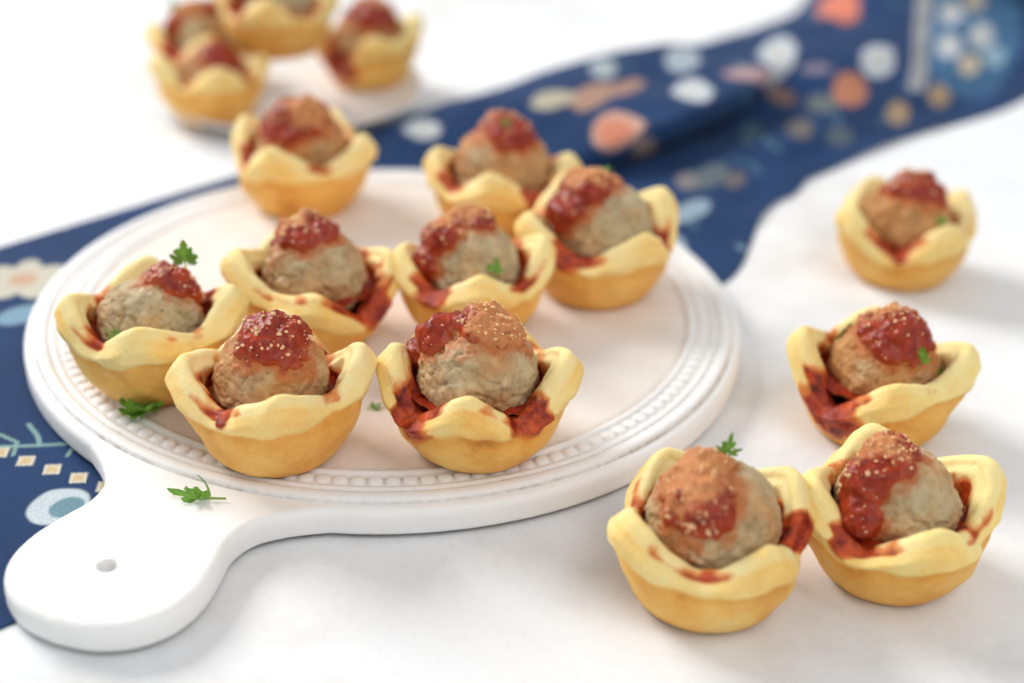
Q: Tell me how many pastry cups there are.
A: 16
